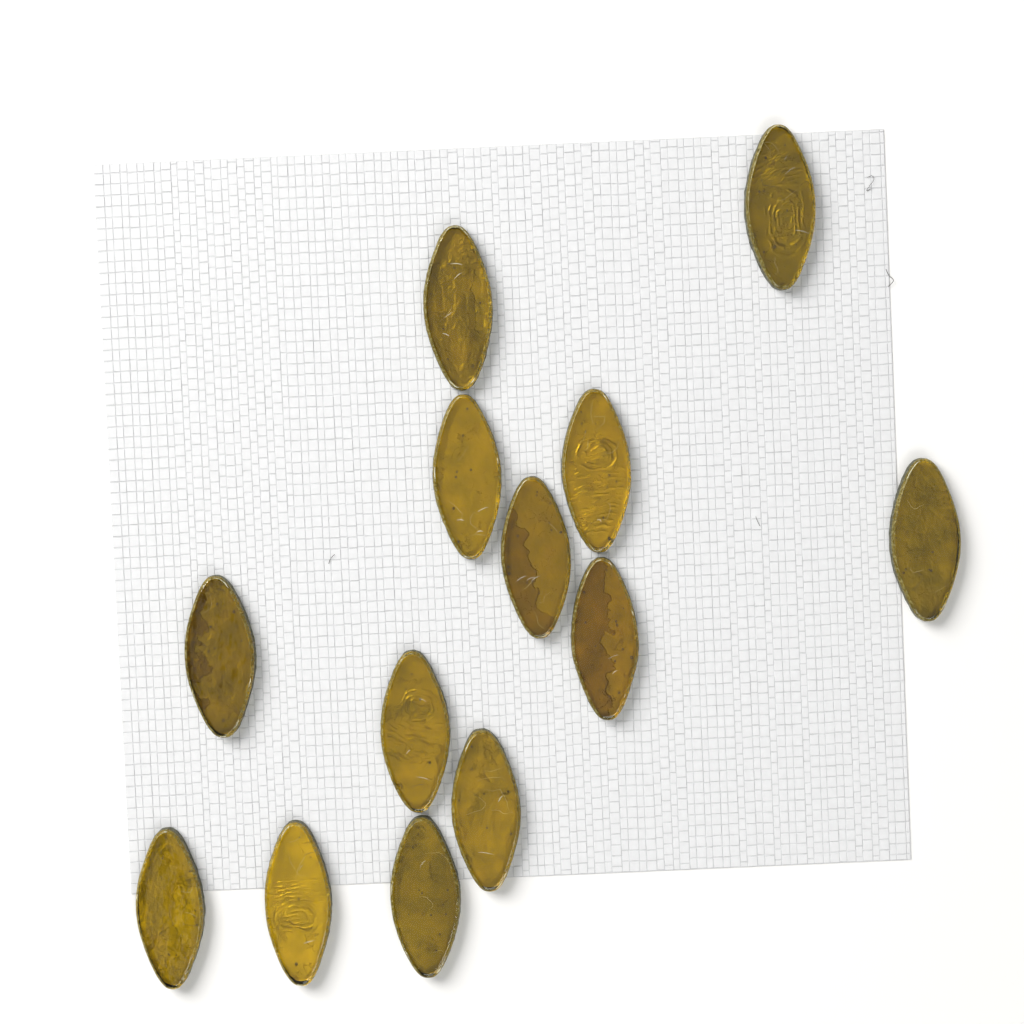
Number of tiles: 13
